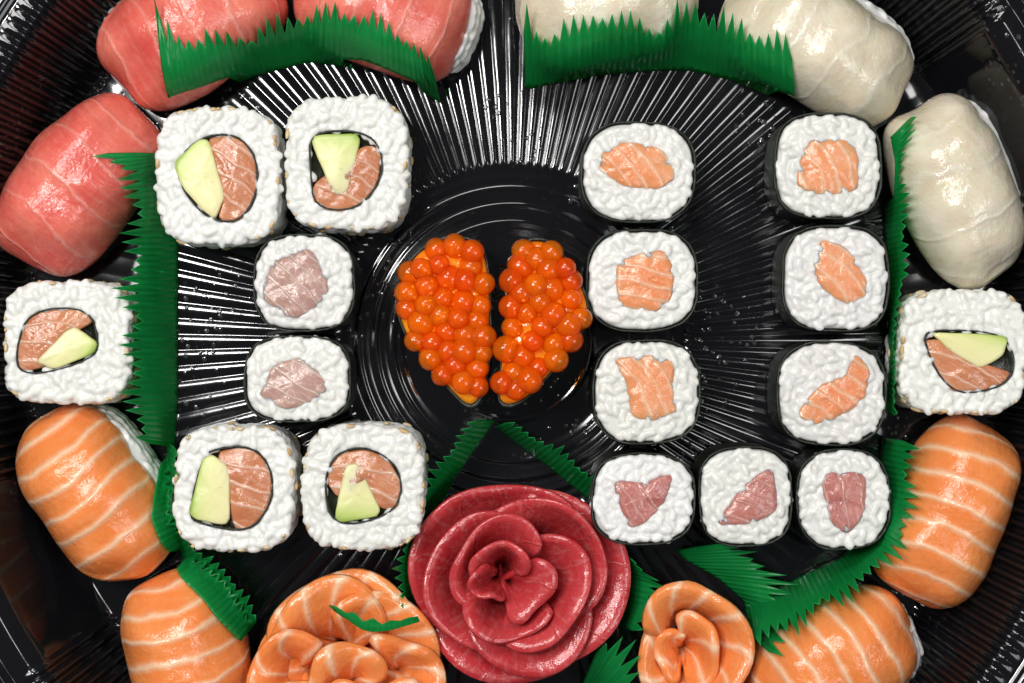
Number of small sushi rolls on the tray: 11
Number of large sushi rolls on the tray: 6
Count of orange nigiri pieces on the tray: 4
